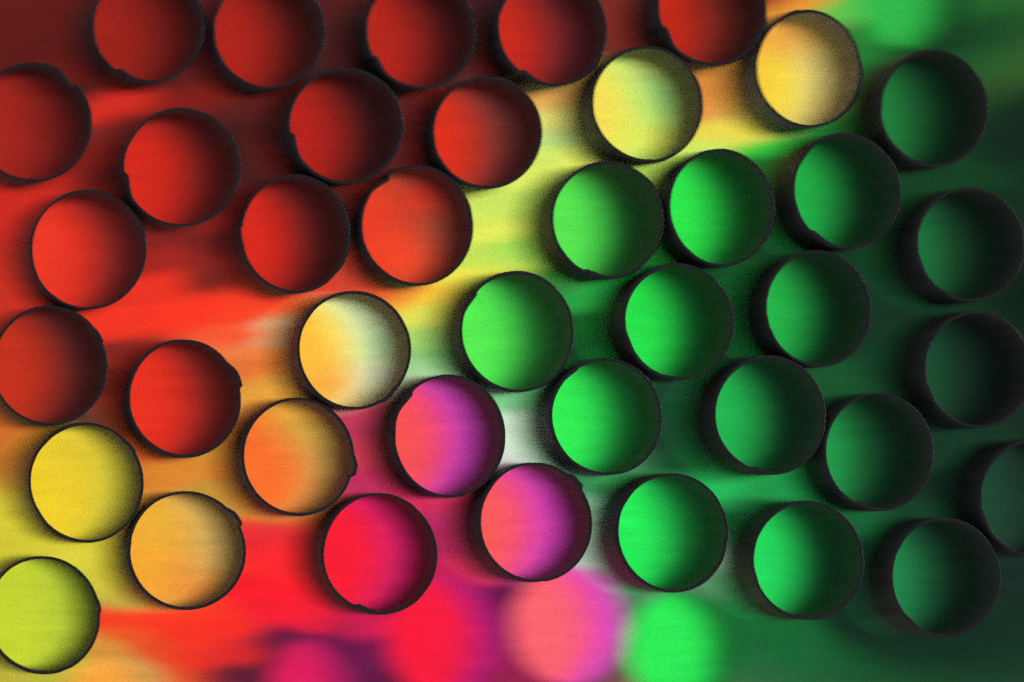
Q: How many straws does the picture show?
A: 40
